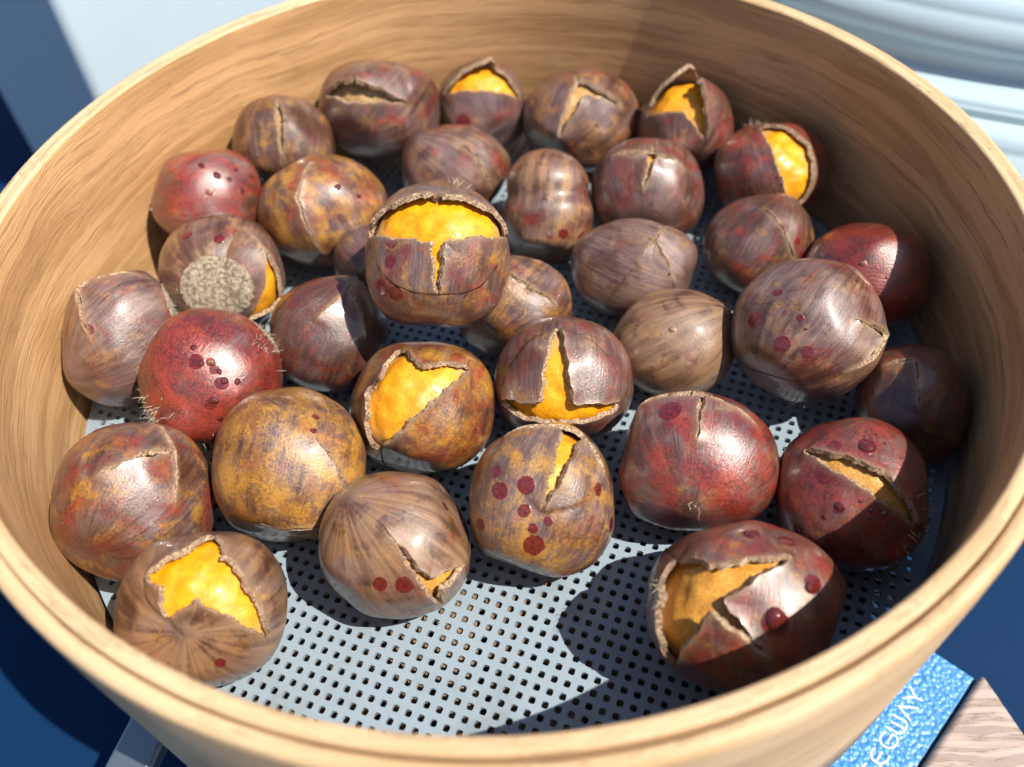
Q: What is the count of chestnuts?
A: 34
